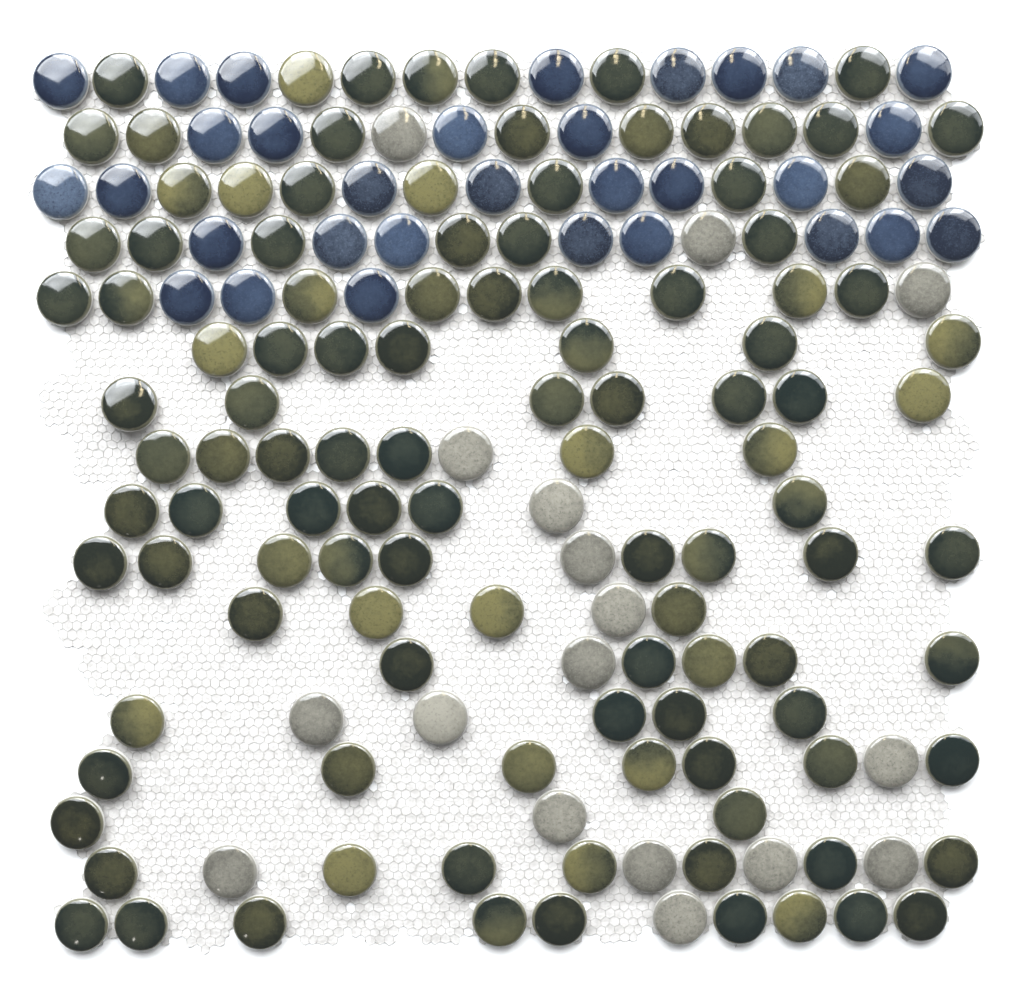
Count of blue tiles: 32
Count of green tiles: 112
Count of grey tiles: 17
